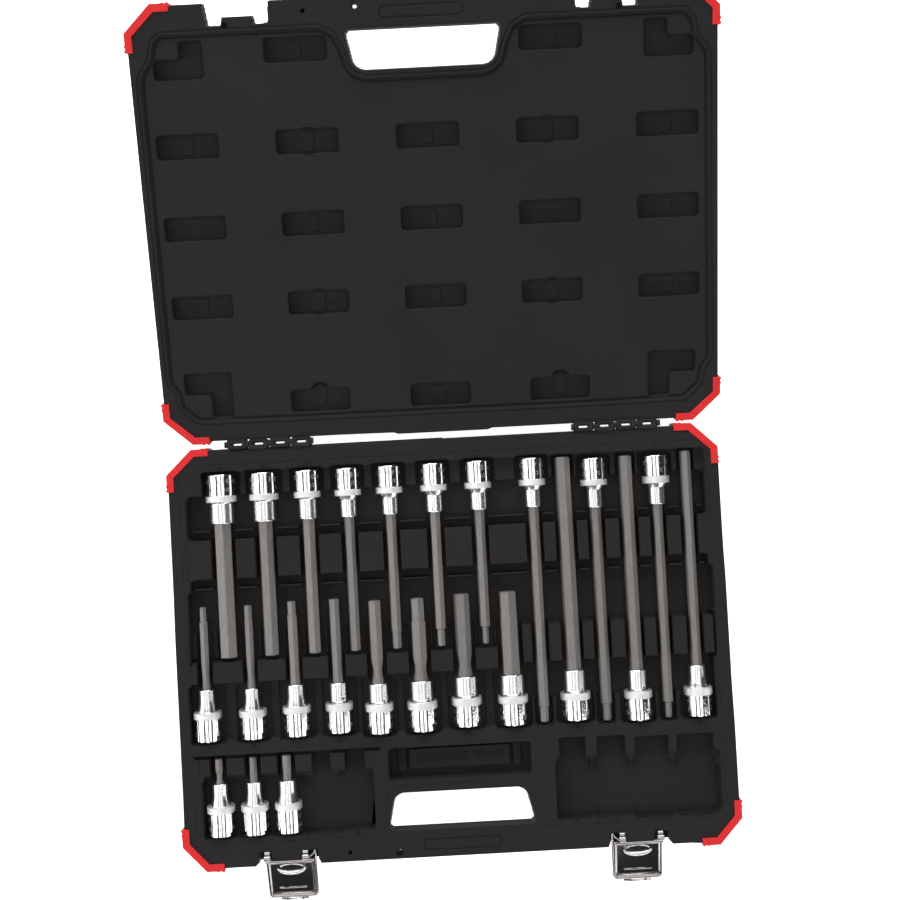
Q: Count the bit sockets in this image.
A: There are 24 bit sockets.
